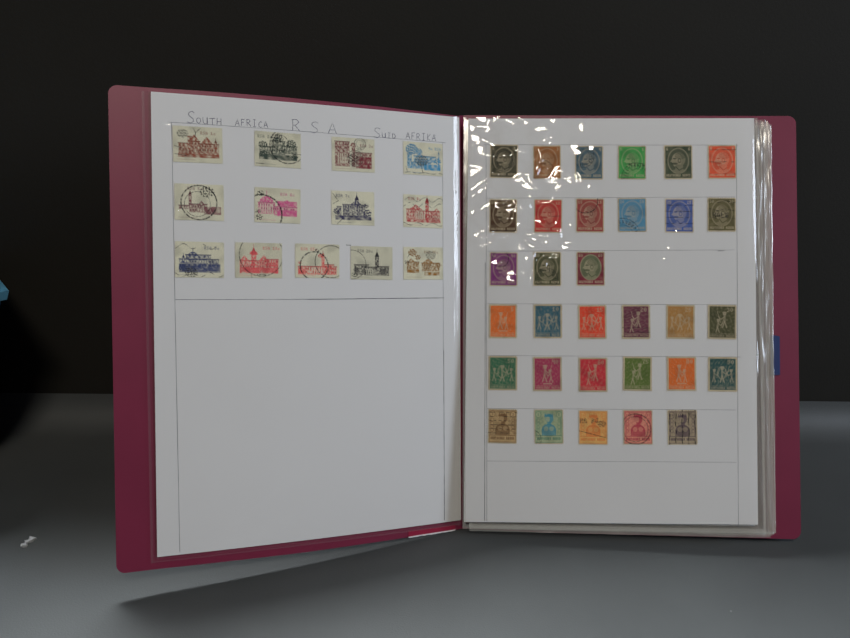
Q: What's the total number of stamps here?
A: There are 45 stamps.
